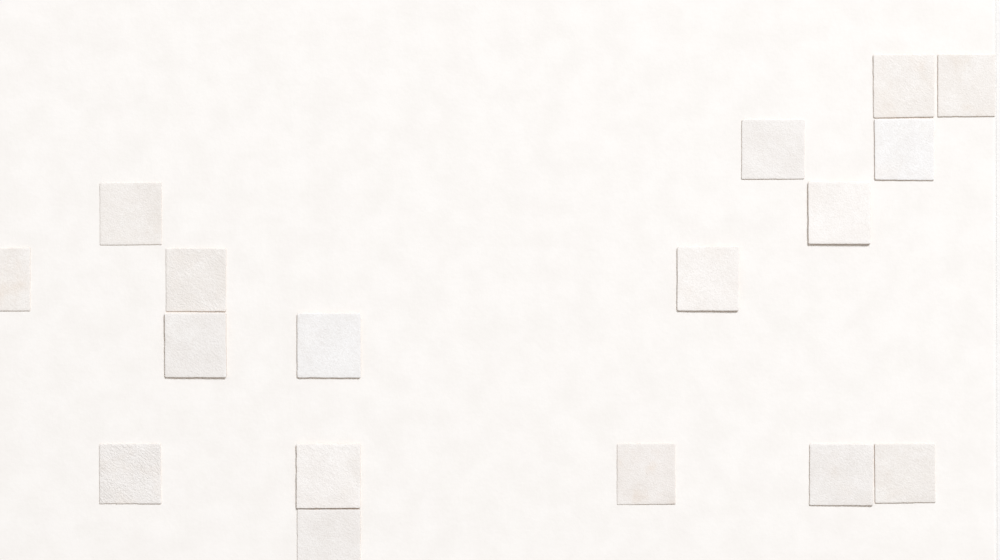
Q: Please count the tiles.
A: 17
